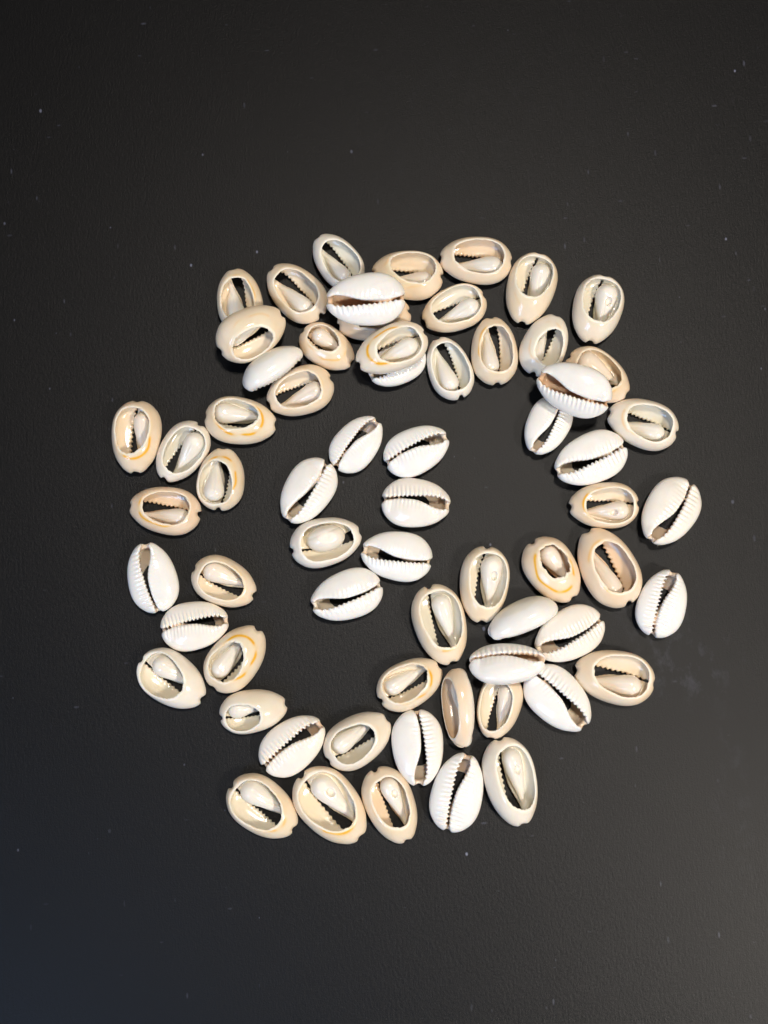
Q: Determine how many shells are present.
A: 65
